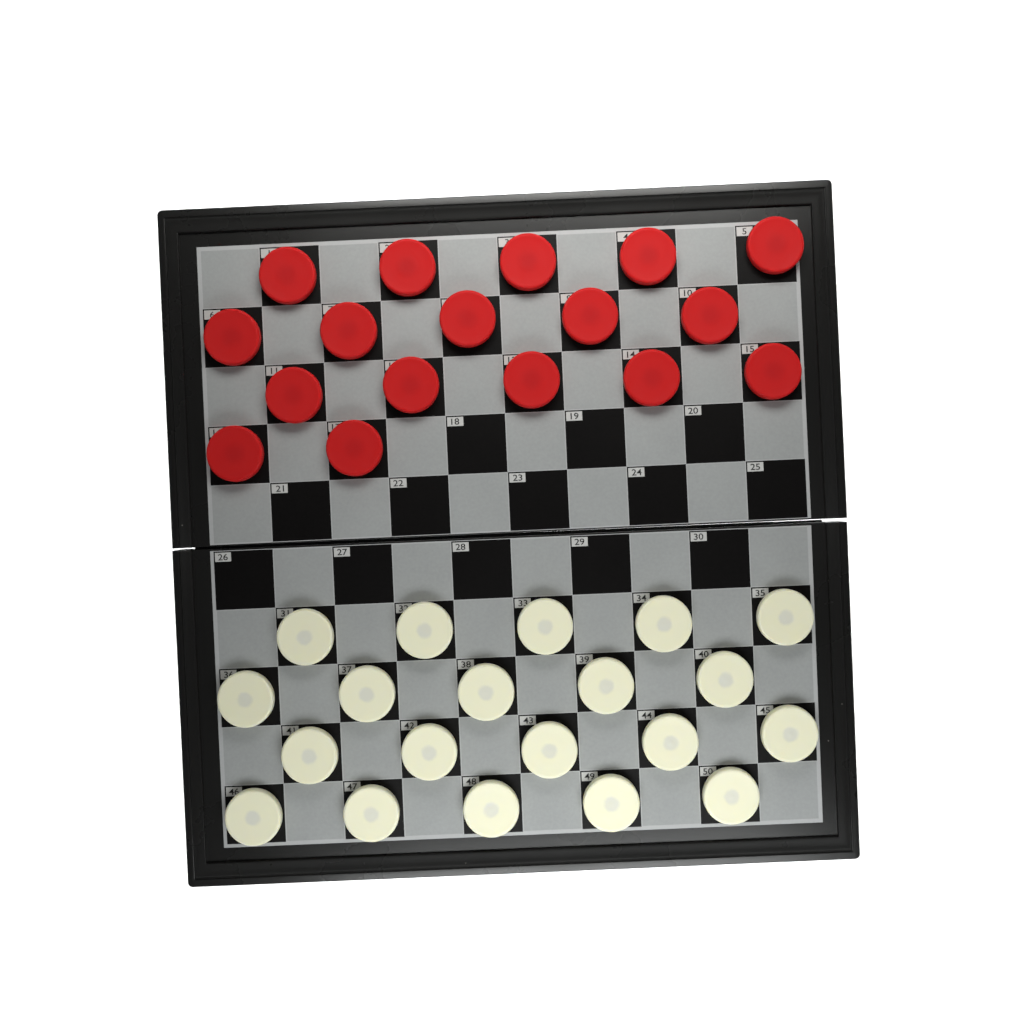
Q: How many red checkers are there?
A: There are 17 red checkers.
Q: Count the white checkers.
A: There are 20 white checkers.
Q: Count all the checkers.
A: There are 37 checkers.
